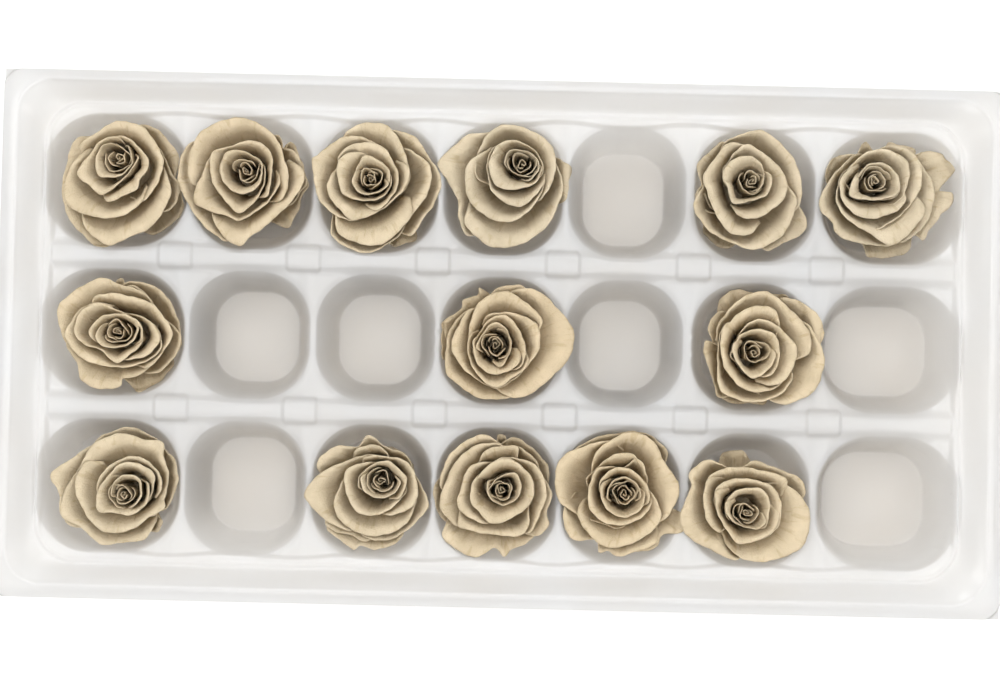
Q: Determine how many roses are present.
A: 14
